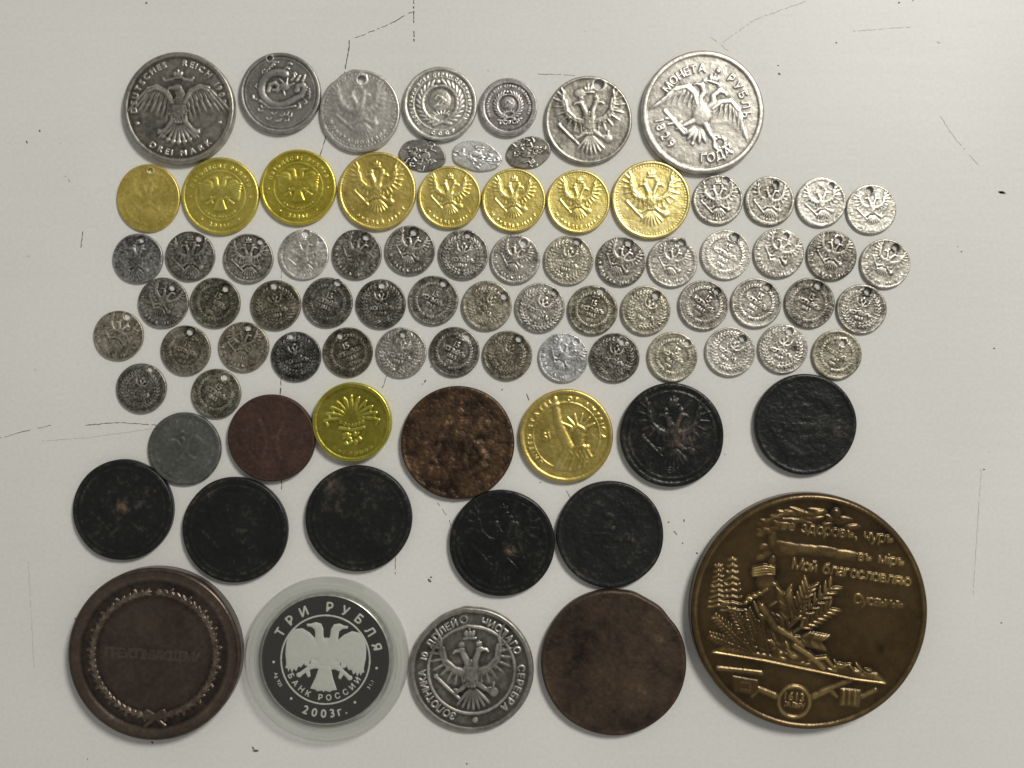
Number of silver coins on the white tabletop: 62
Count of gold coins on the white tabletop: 10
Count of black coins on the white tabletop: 7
